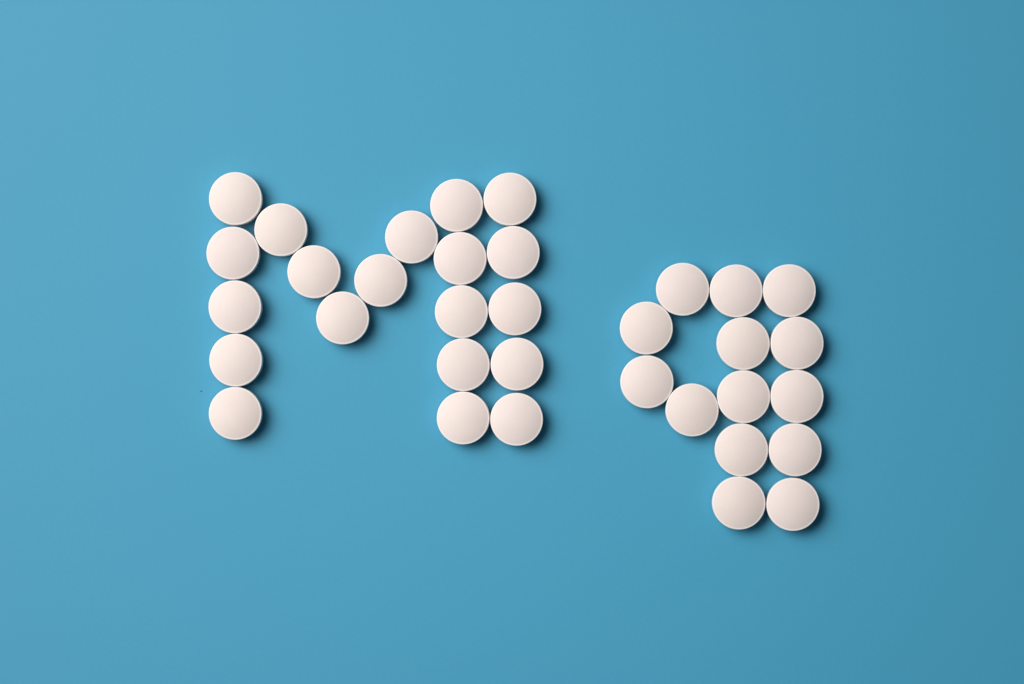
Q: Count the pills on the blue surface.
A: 34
